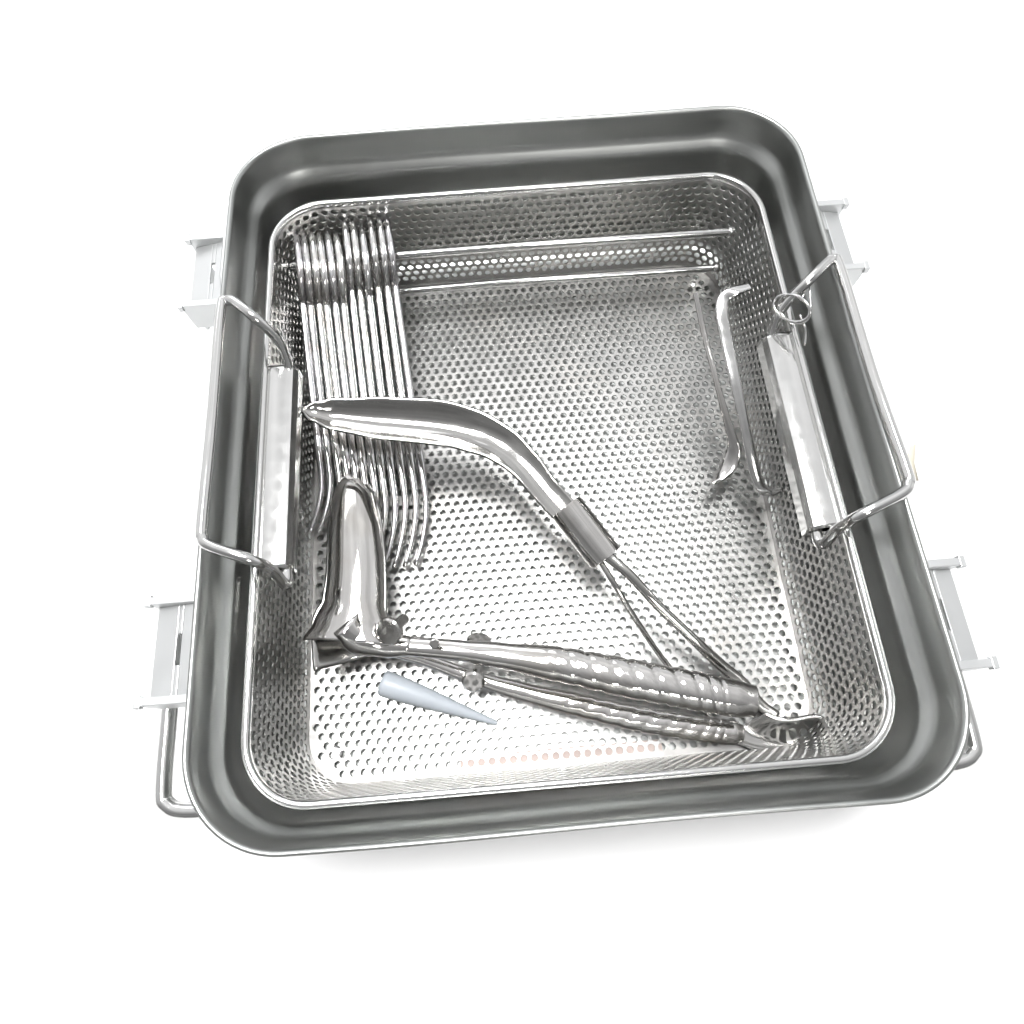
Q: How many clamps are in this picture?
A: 12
